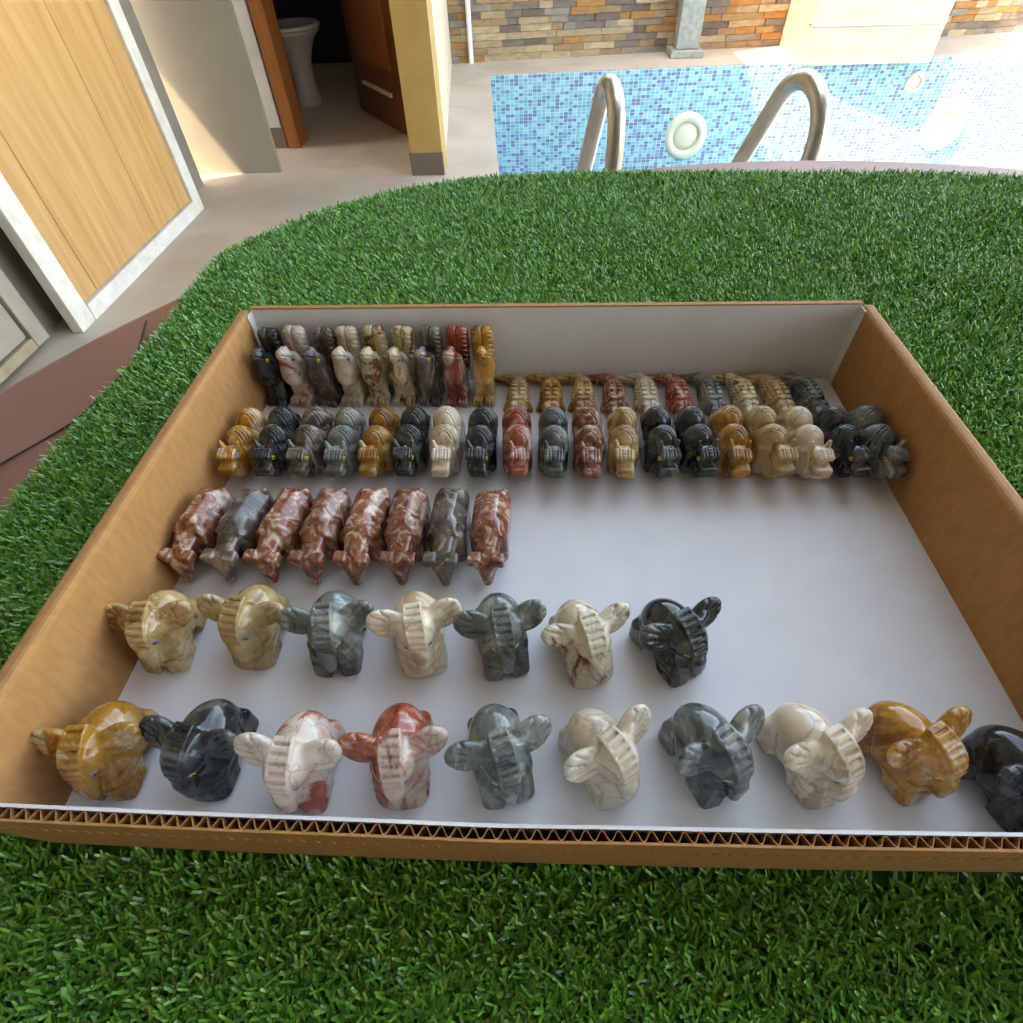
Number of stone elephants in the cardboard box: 17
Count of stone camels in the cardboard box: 19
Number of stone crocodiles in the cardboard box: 10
